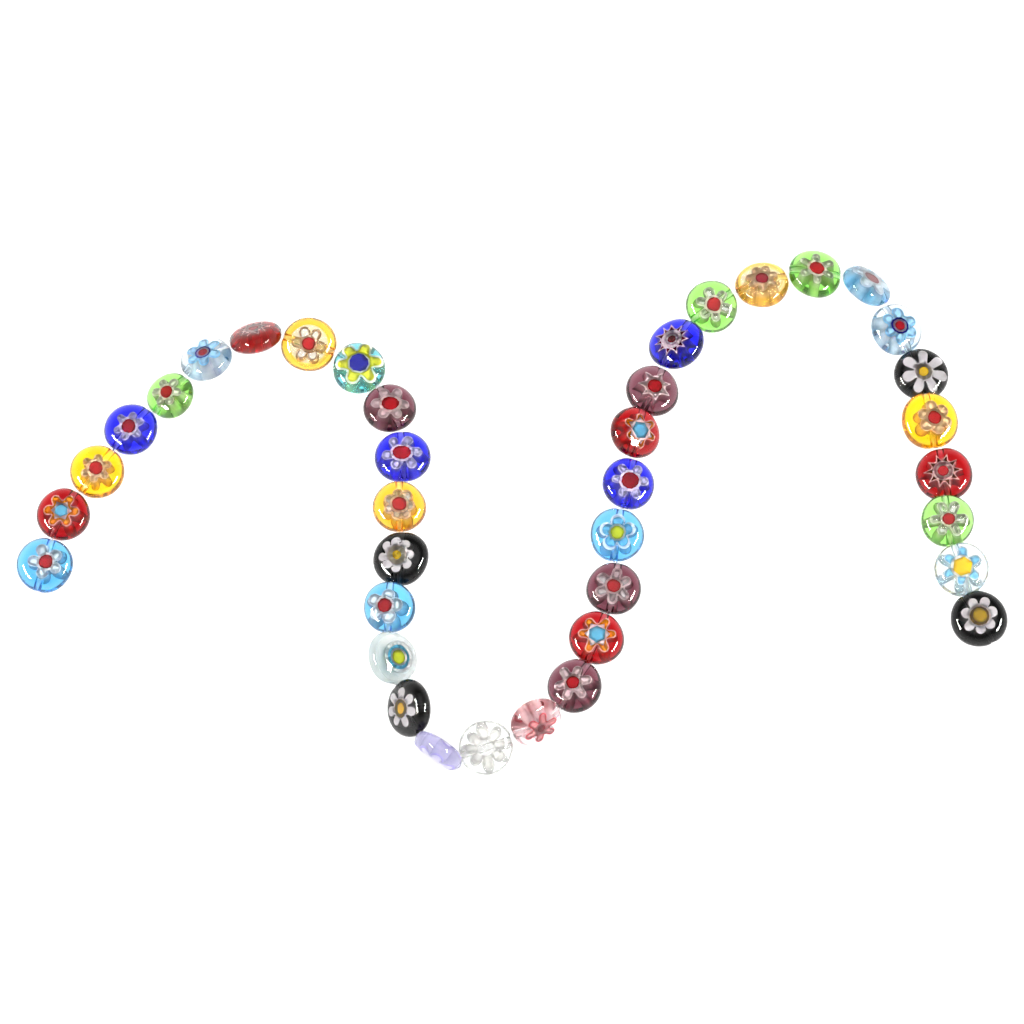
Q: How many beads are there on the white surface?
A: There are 38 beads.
